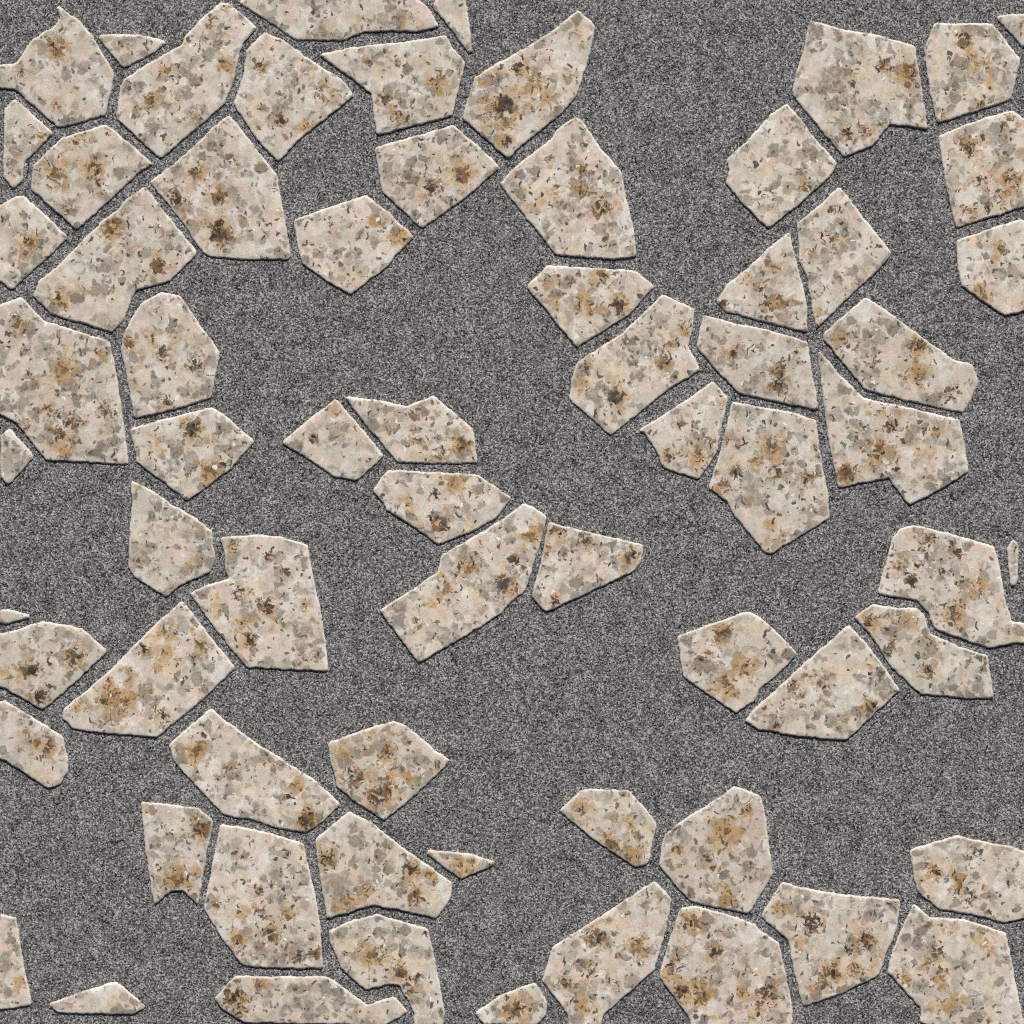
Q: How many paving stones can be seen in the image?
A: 69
